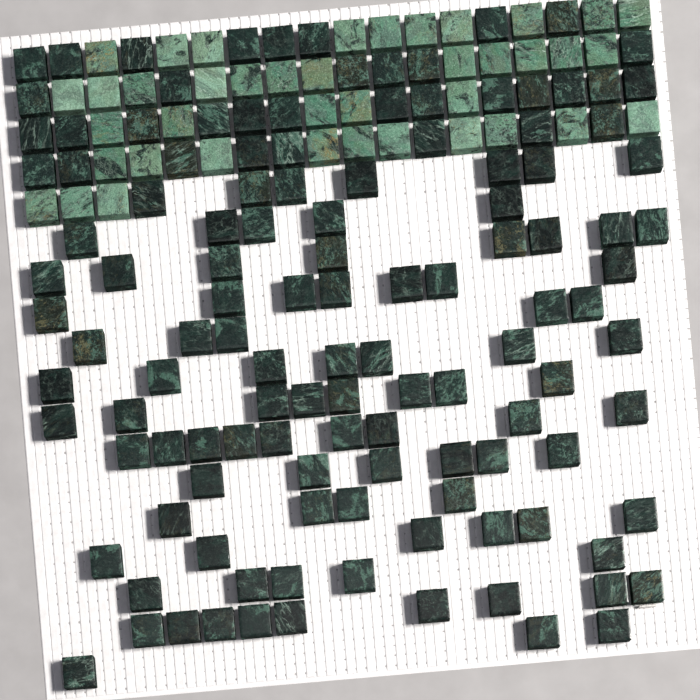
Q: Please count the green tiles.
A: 40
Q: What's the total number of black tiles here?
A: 124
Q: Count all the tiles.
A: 164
